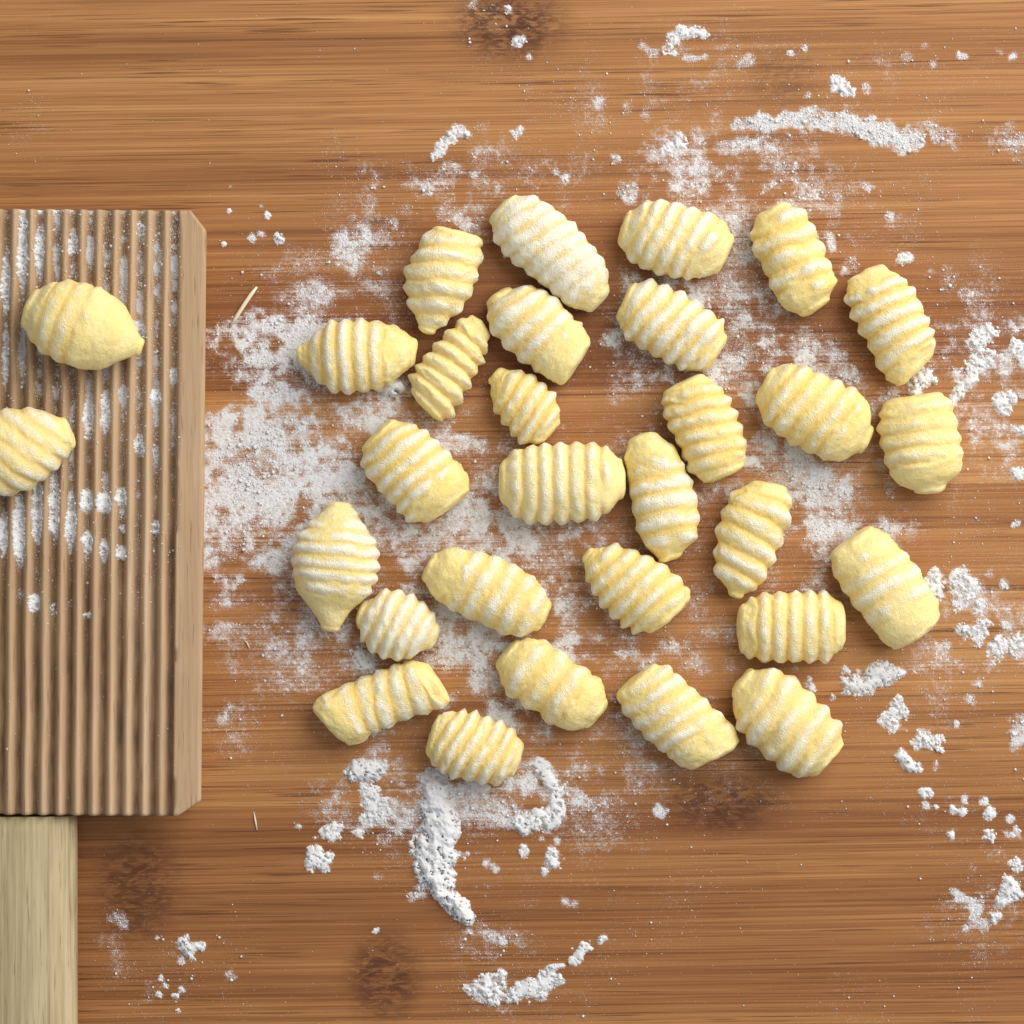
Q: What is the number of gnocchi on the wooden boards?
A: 30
